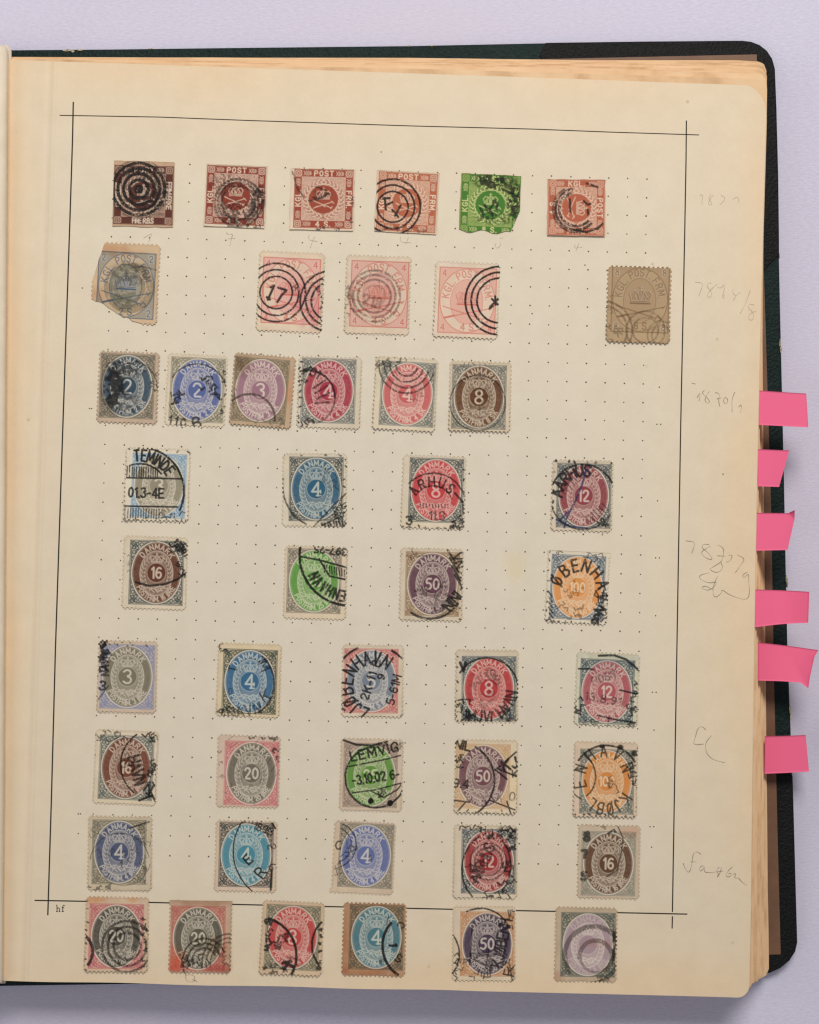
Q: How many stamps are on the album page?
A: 46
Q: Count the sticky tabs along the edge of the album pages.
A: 6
